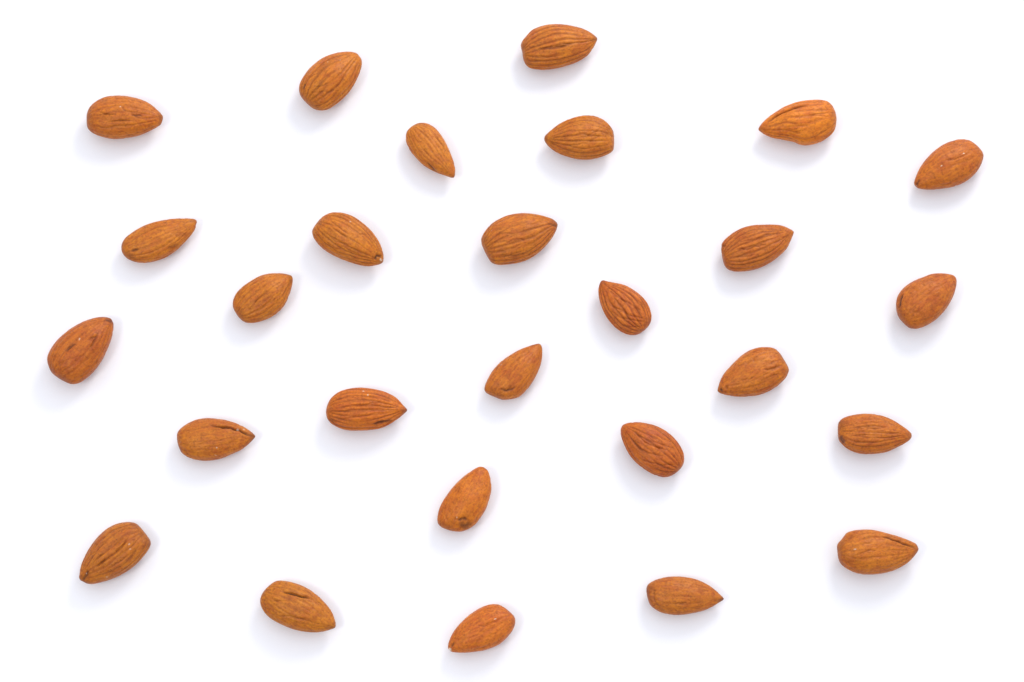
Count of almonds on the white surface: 27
